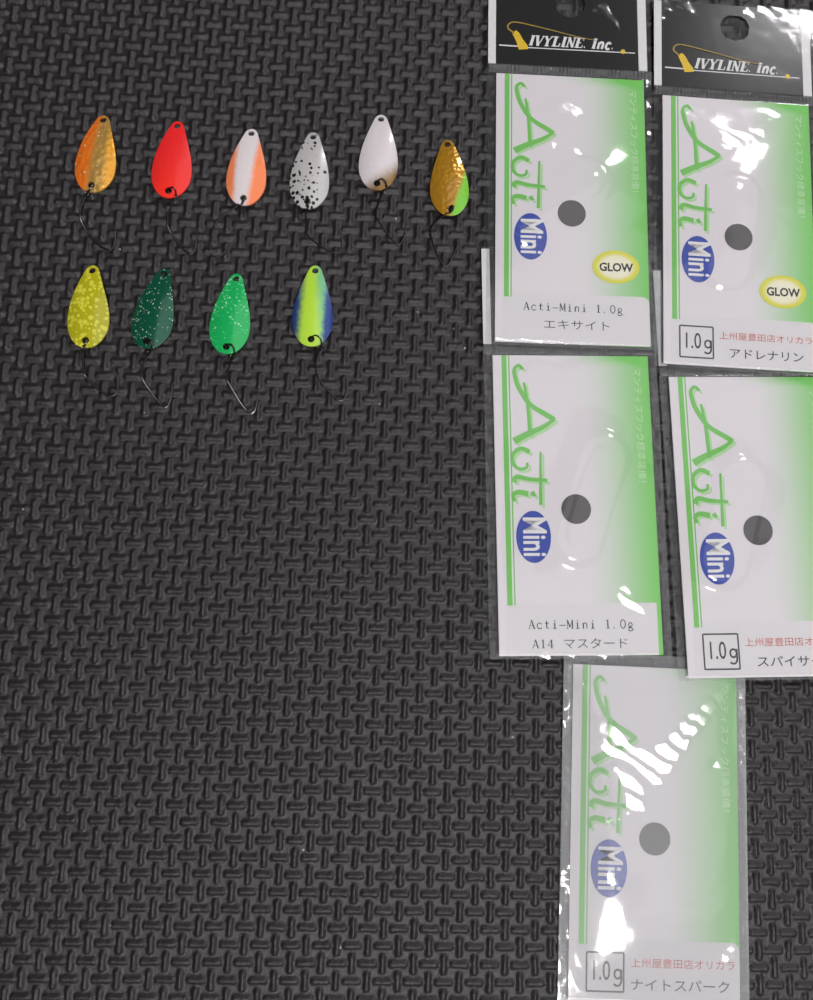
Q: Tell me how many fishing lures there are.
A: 10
